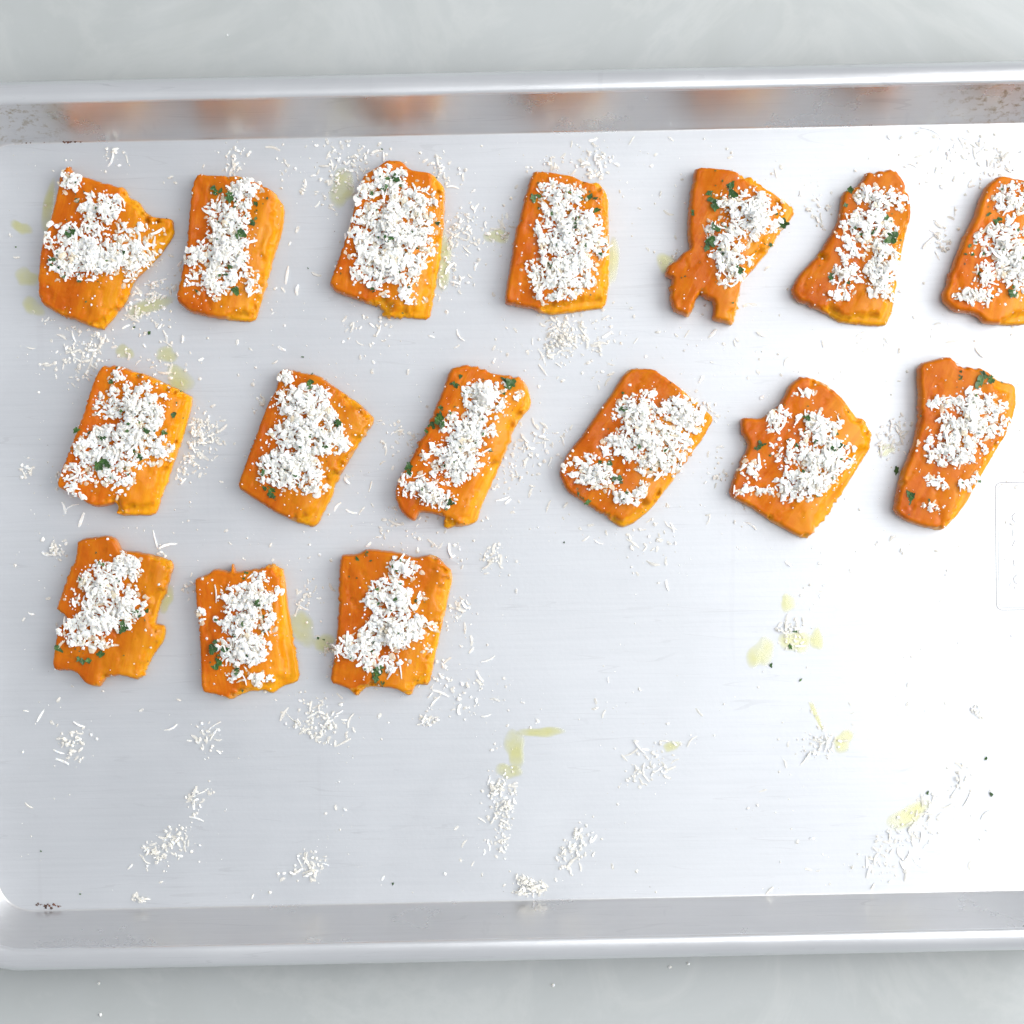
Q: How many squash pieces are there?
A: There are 16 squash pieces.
